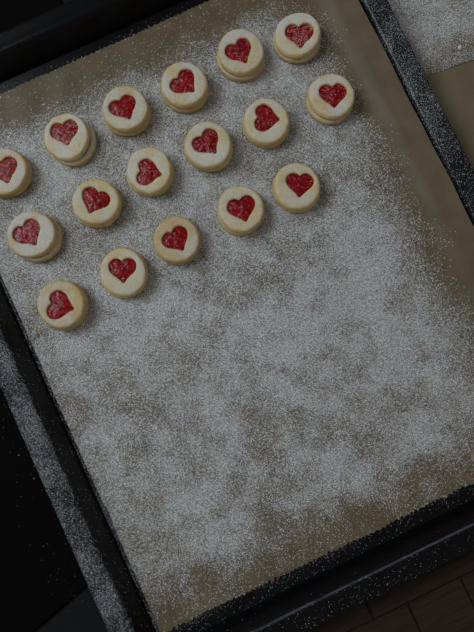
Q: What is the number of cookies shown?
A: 17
